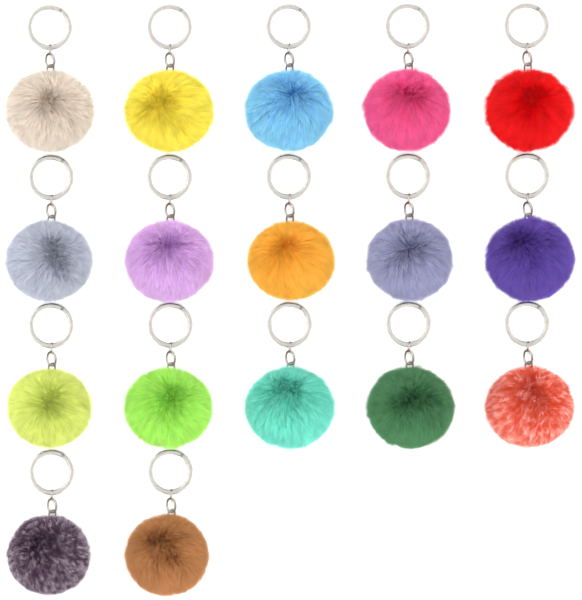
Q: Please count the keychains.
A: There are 17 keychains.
